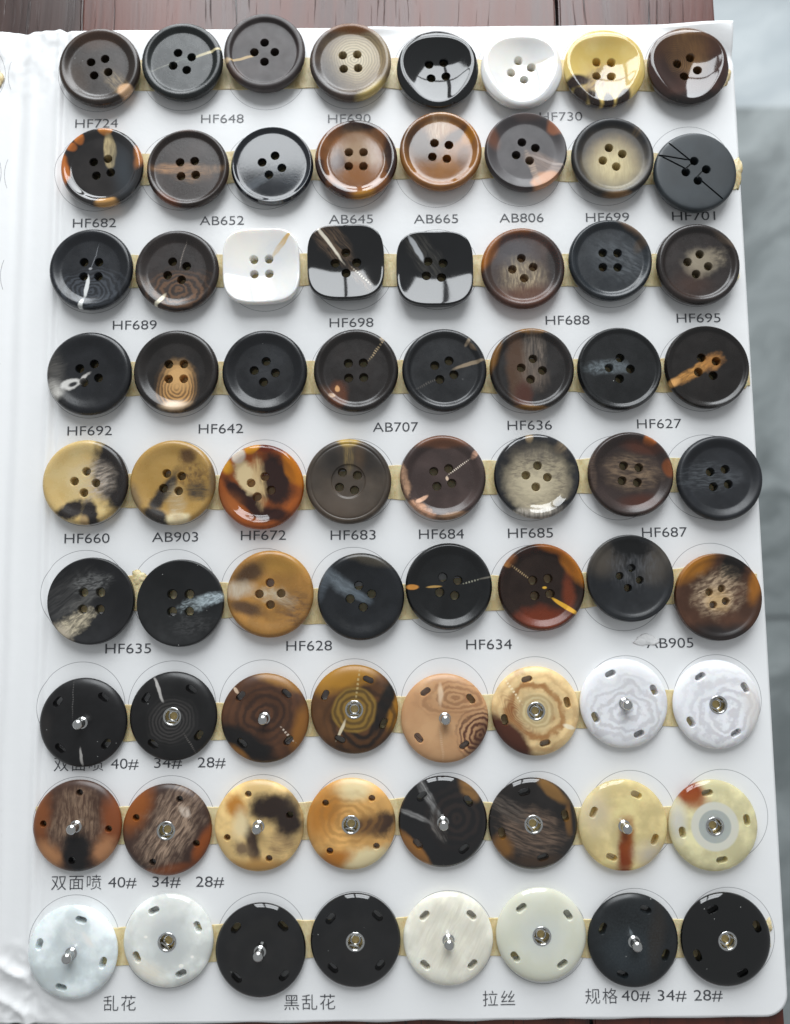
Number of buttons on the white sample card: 72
